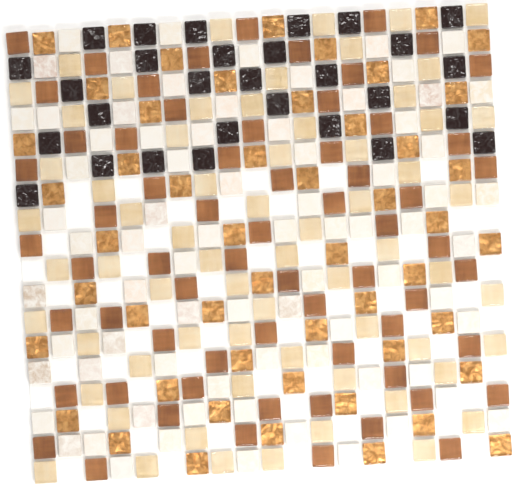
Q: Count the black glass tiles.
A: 29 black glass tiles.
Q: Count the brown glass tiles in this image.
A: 65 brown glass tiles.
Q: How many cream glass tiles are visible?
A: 65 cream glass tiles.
